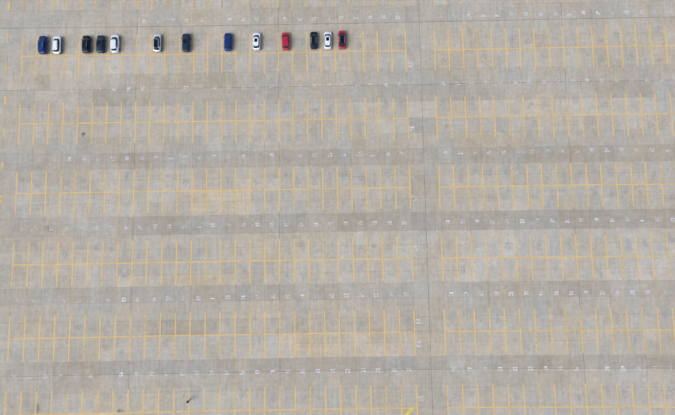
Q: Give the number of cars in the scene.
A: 13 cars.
